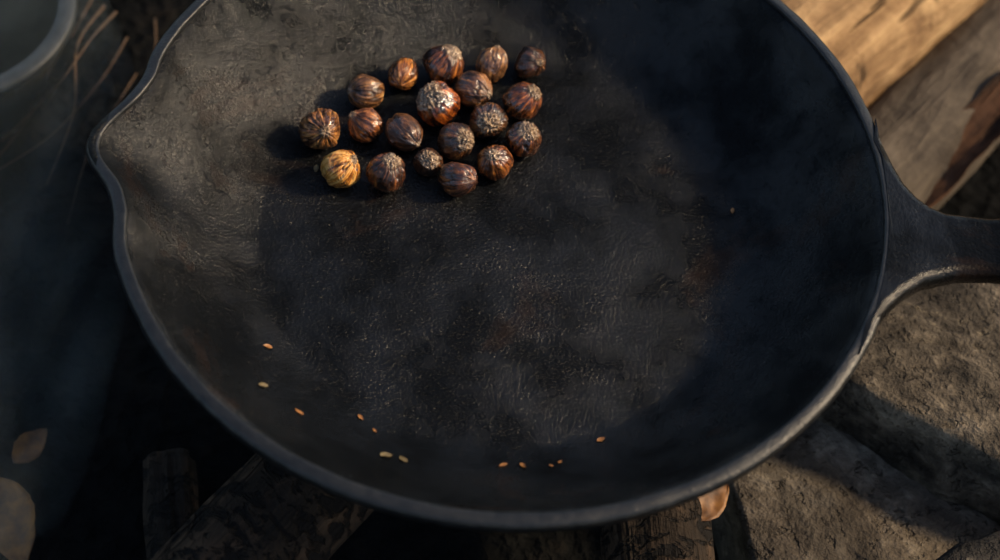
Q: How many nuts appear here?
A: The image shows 19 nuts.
